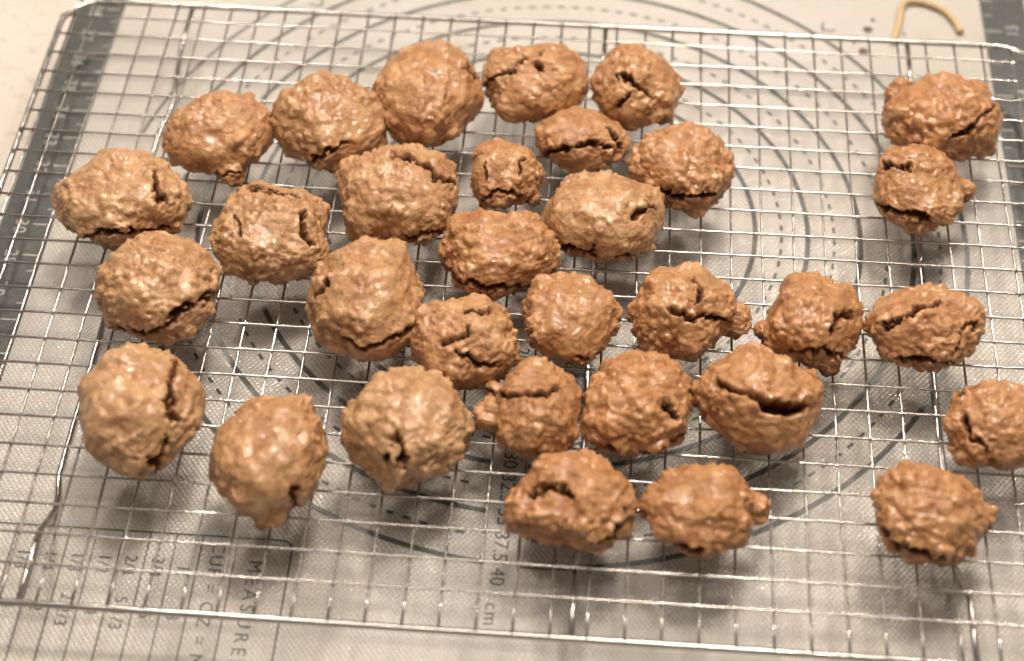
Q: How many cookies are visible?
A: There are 32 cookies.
